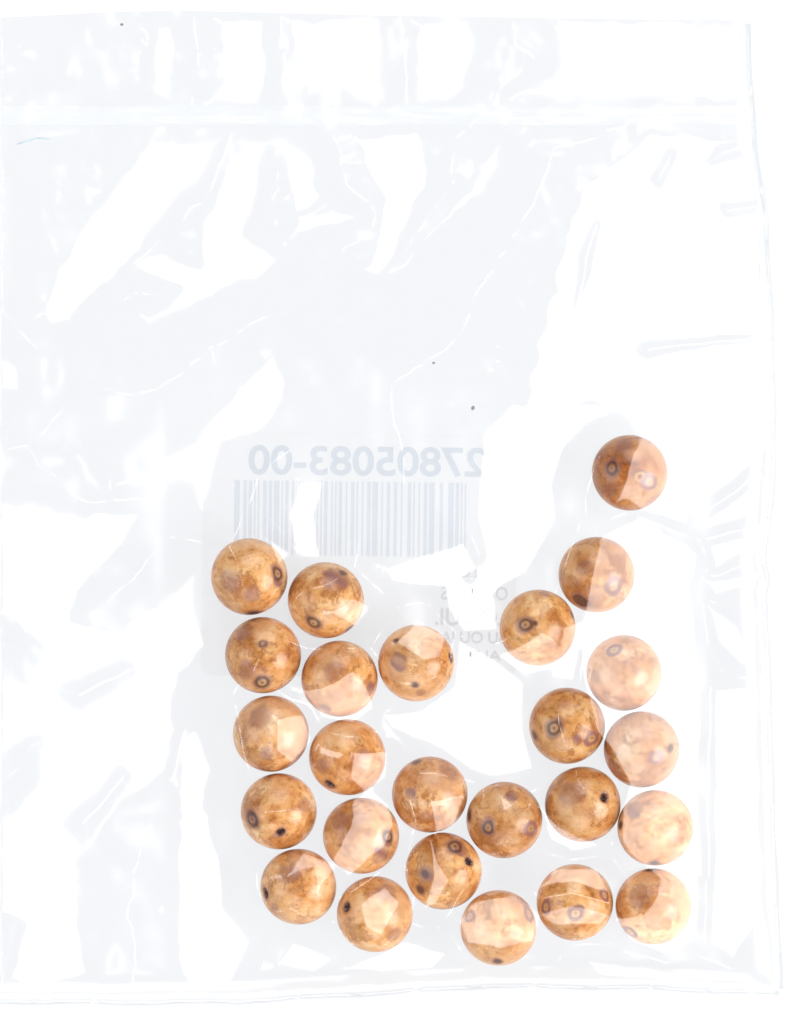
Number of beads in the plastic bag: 25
